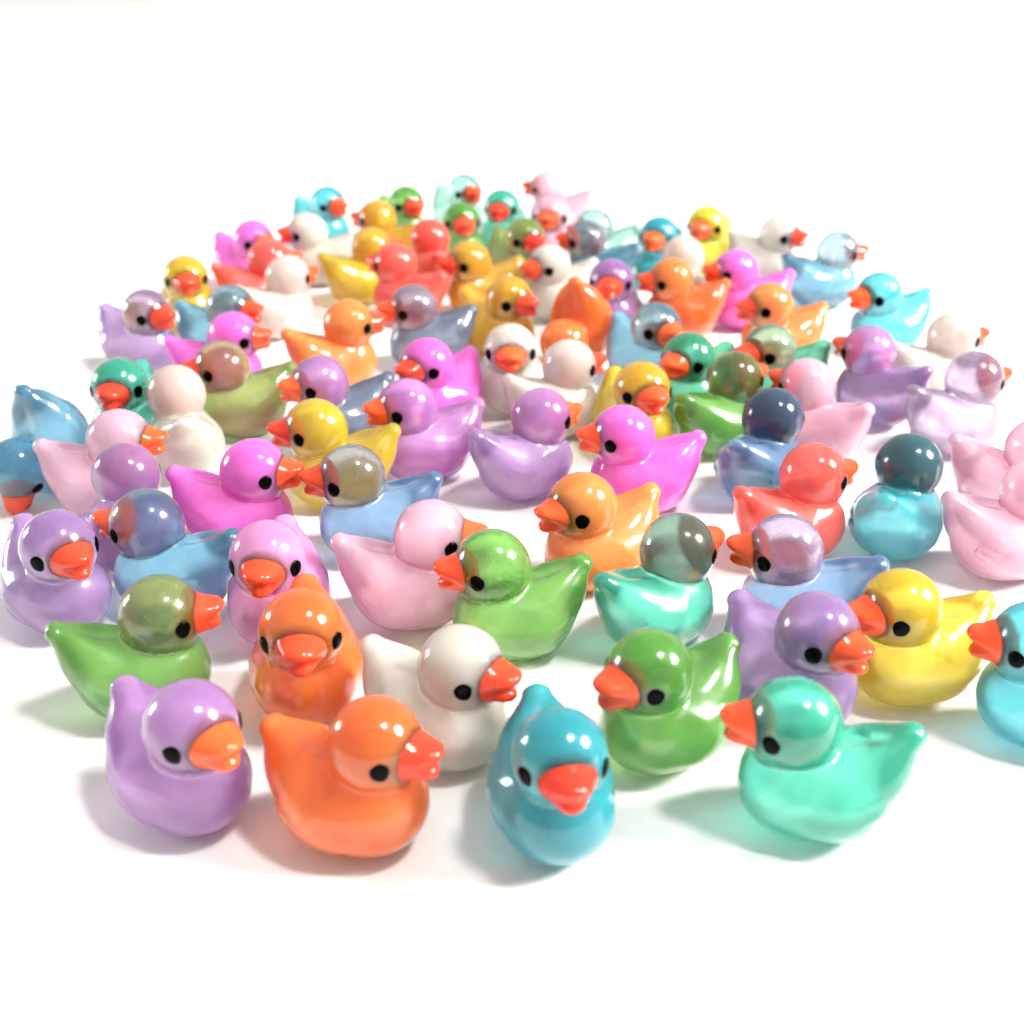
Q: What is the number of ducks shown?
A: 87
